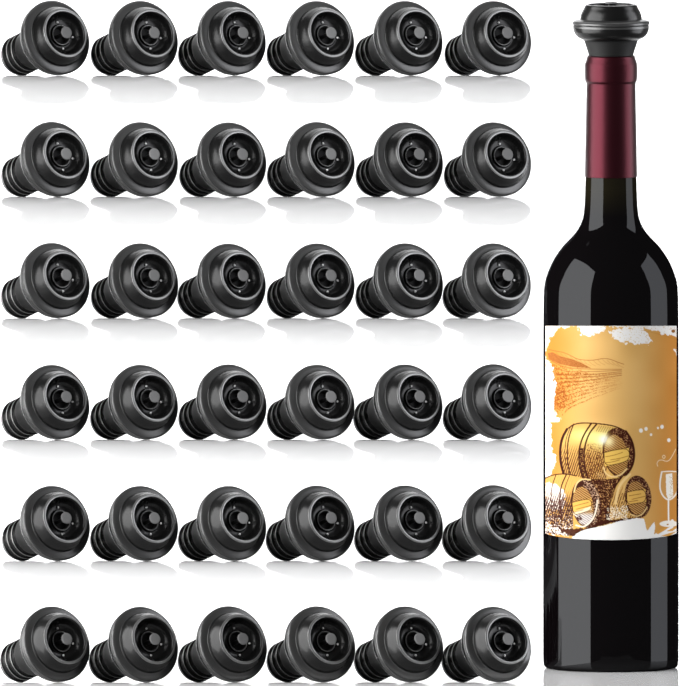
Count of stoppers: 37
